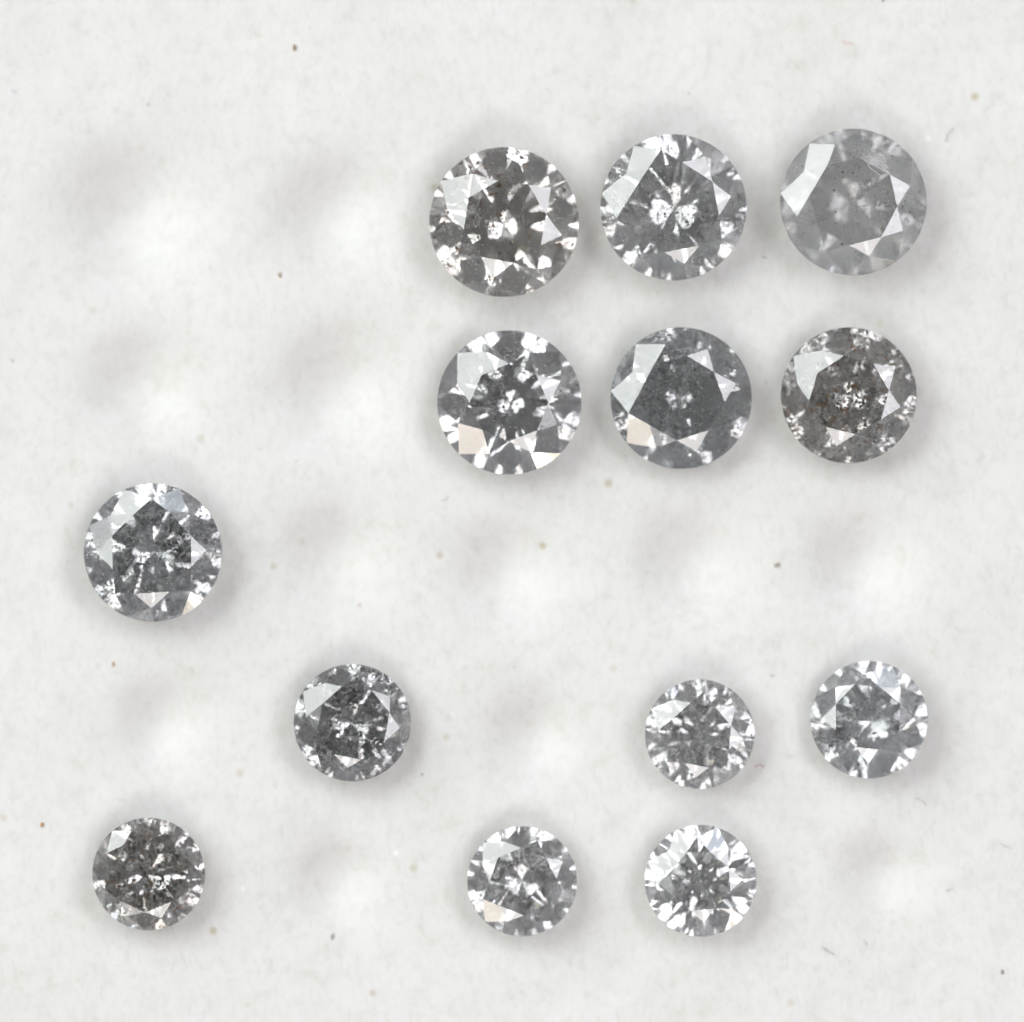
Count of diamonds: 13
